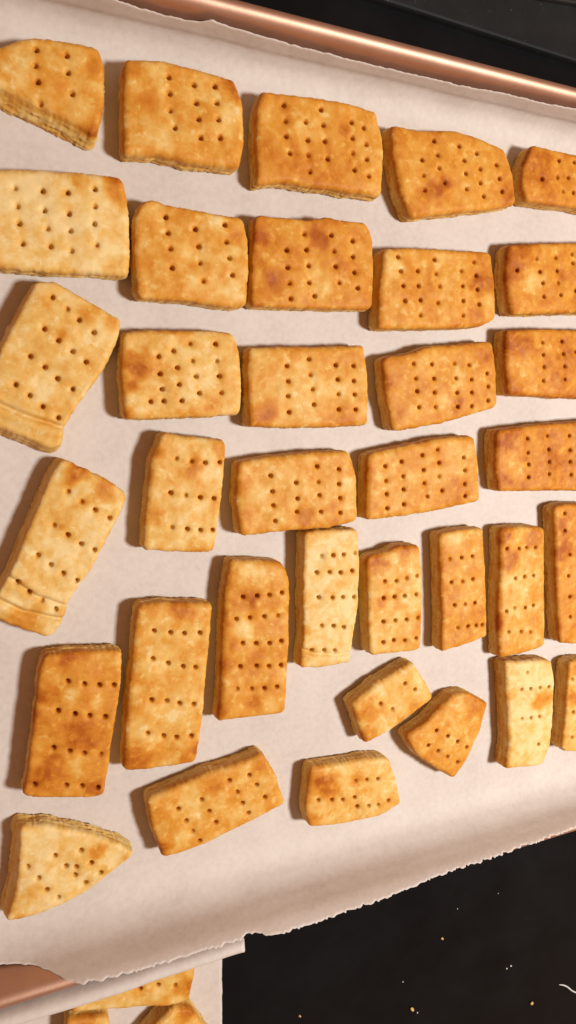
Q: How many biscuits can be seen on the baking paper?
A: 38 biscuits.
